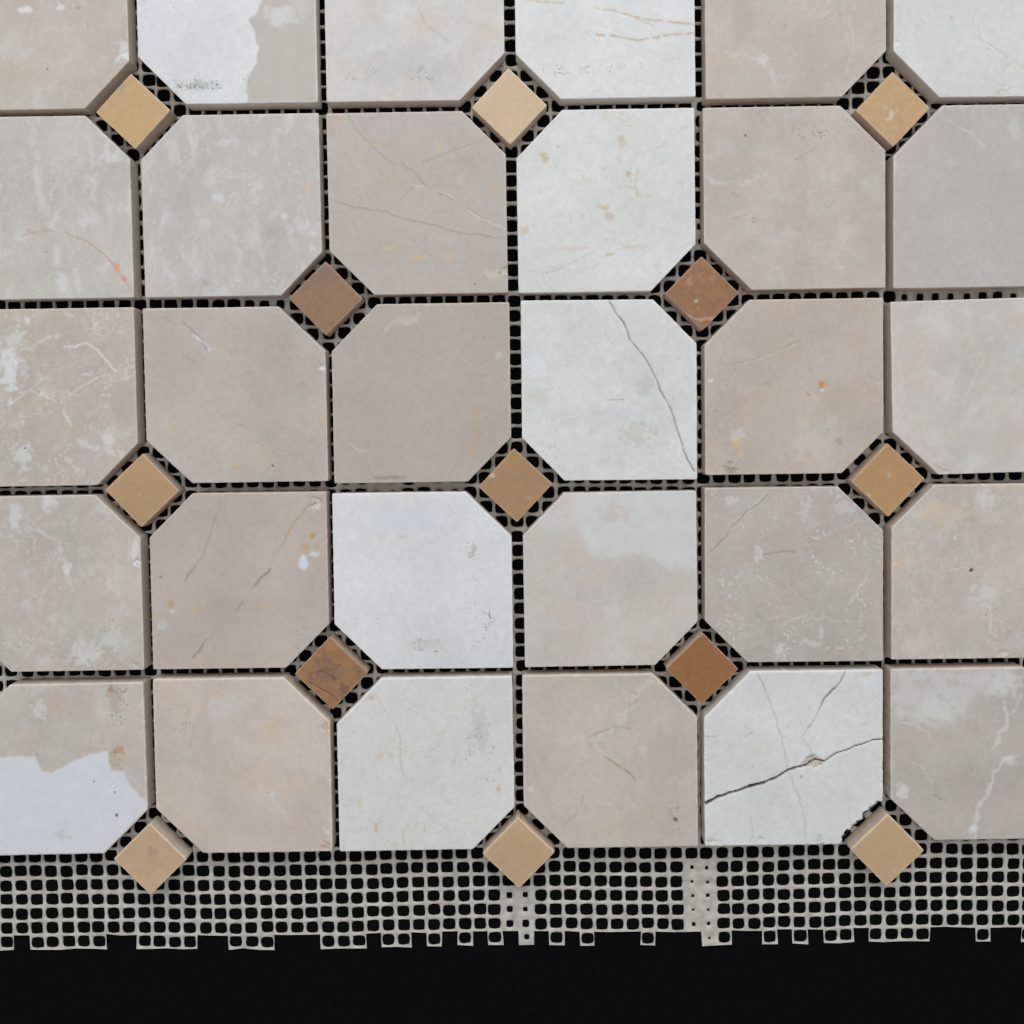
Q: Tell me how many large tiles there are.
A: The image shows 30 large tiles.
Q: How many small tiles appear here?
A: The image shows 13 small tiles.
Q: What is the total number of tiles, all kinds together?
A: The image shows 43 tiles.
